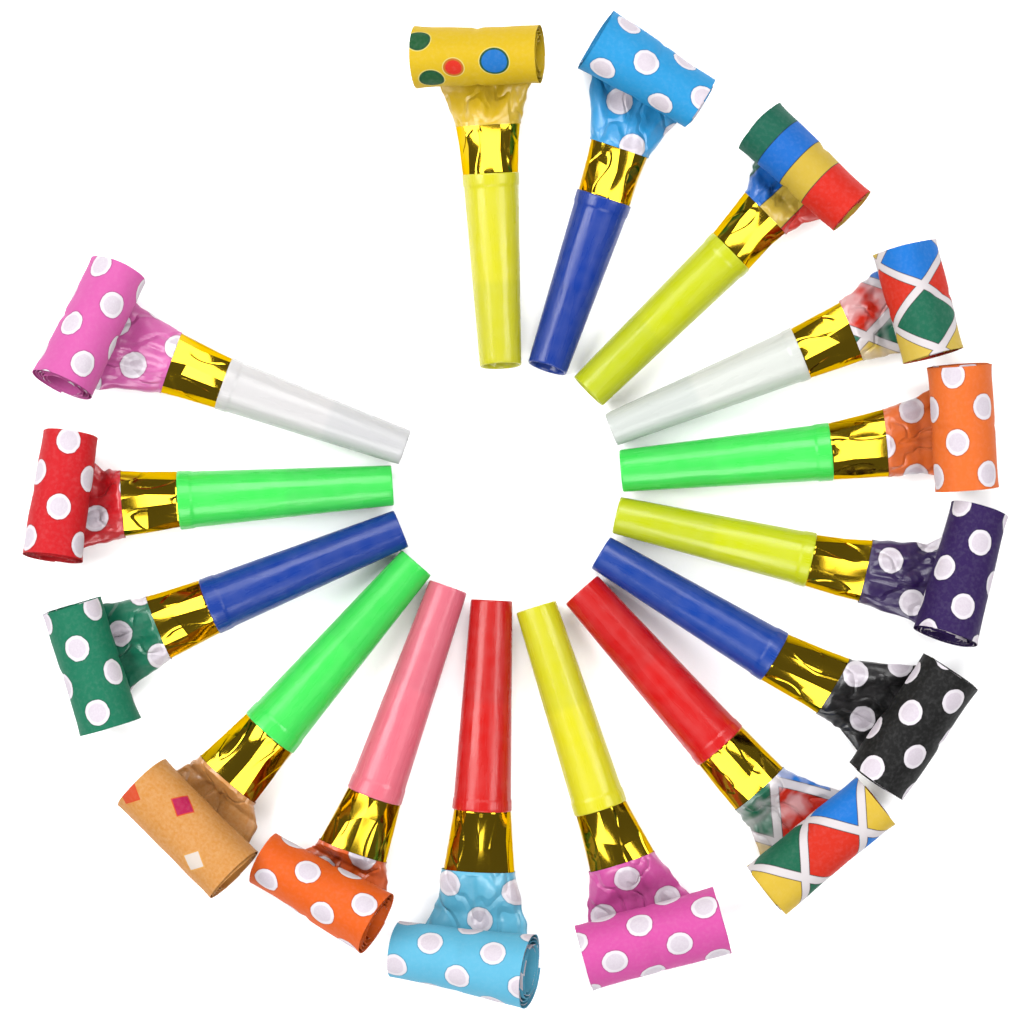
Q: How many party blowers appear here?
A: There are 15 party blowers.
